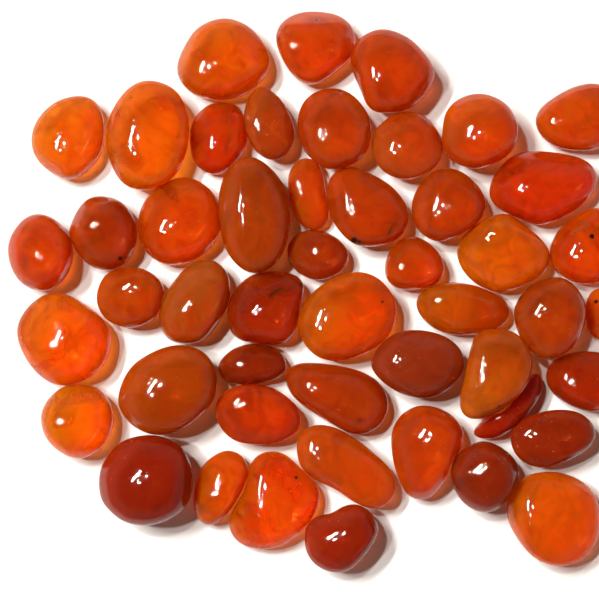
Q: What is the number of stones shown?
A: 49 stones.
